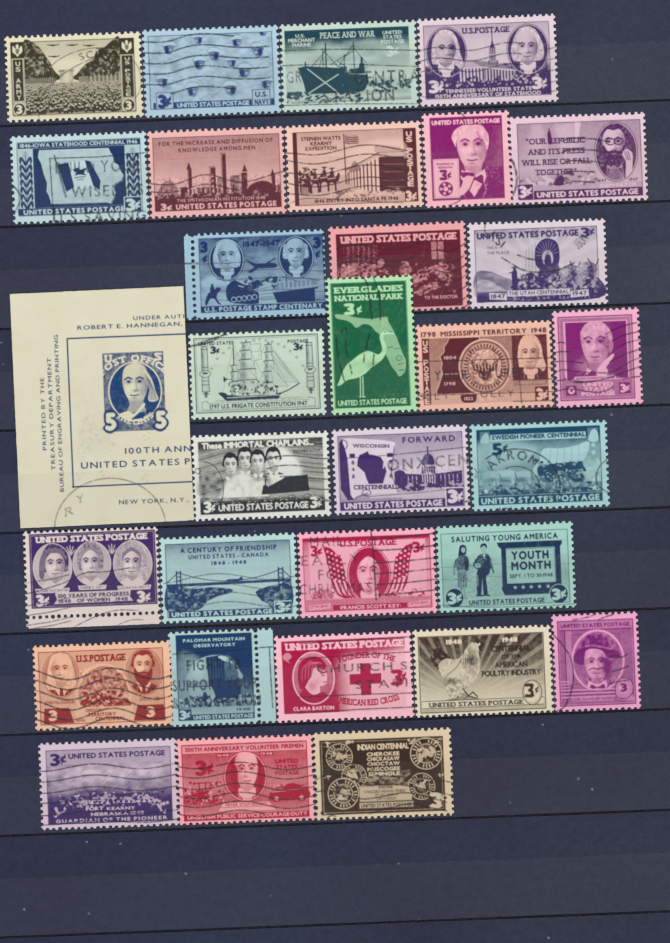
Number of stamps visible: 32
